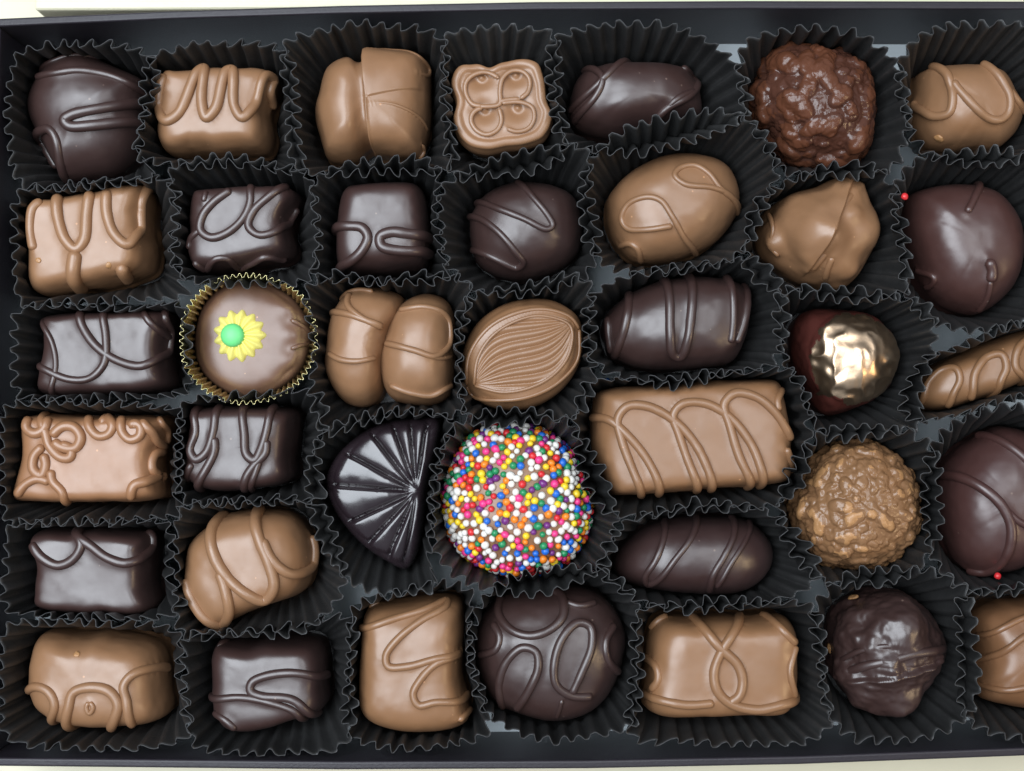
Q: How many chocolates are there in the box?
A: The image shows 38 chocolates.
